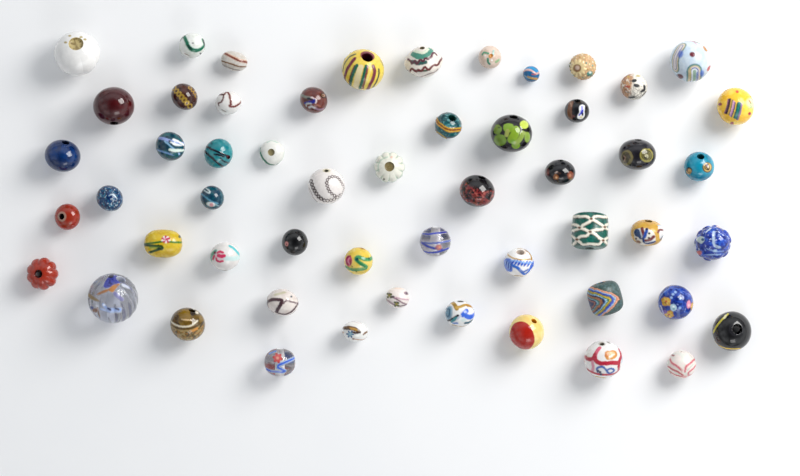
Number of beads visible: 54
